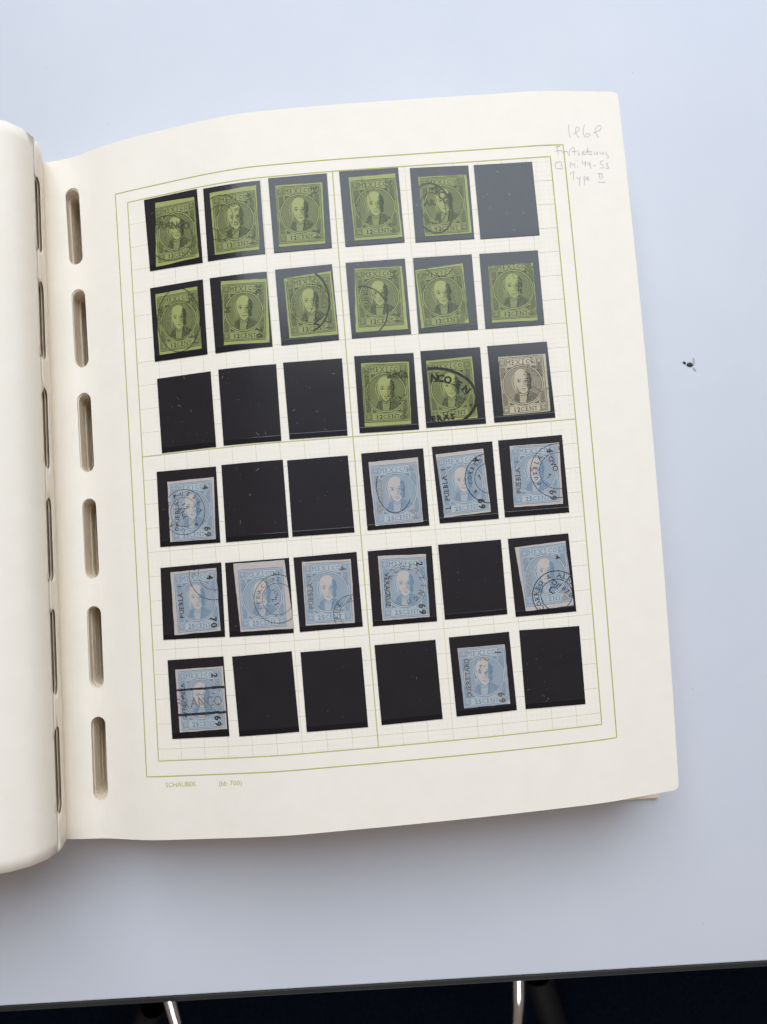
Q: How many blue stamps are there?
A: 11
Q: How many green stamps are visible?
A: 13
